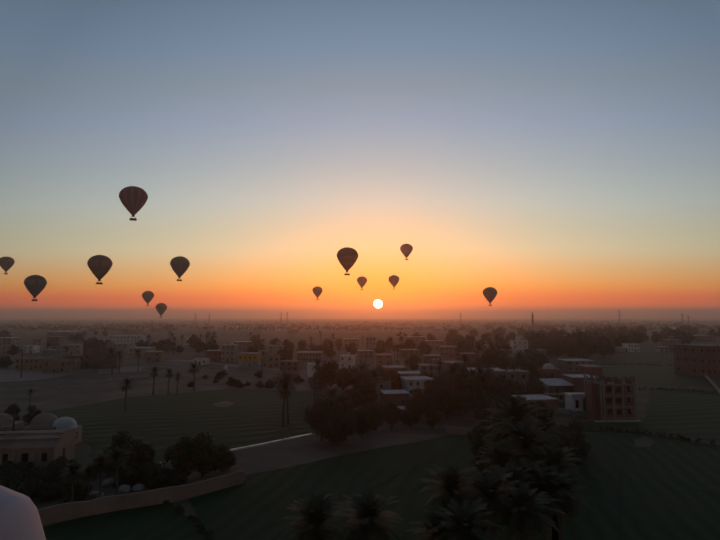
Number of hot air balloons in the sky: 13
